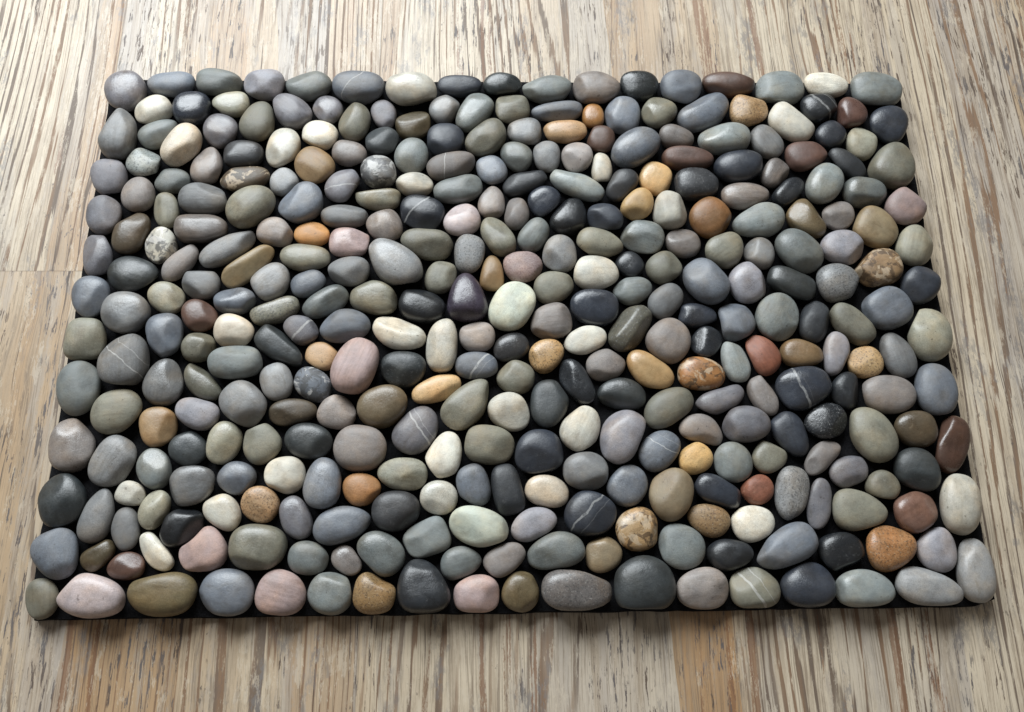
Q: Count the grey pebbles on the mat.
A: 199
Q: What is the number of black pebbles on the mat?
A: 55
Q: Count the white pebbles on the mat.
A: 29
